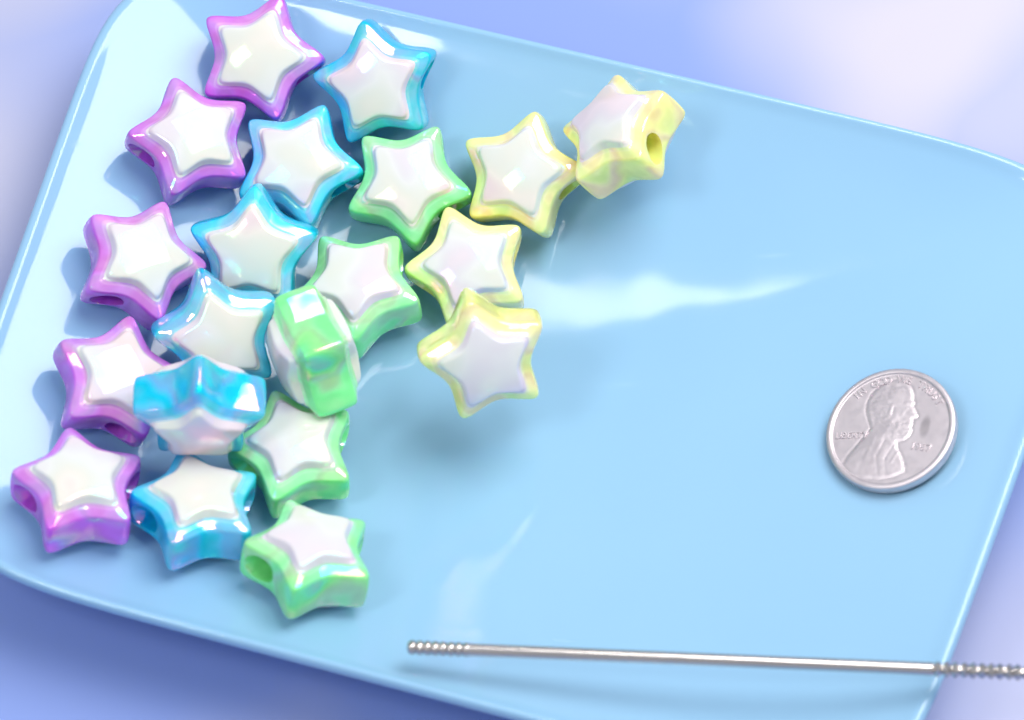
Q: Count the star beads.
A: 20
